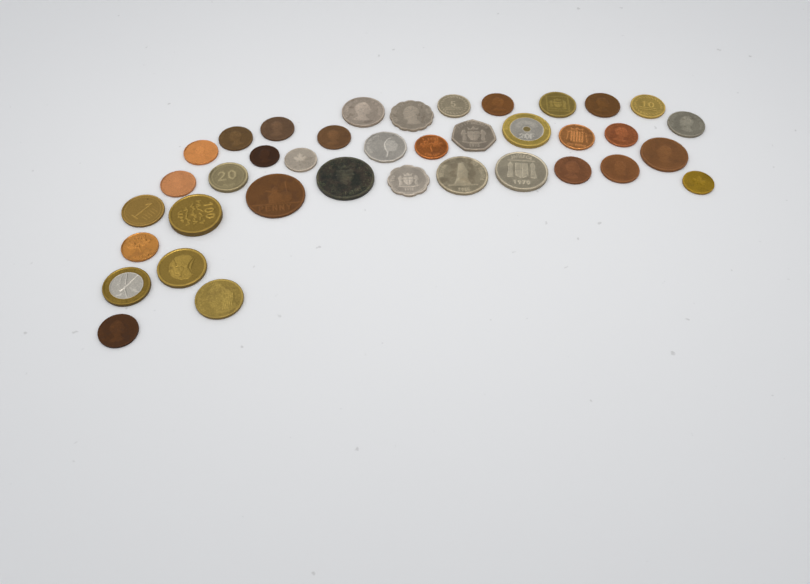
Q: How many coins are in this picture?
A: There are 38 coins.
